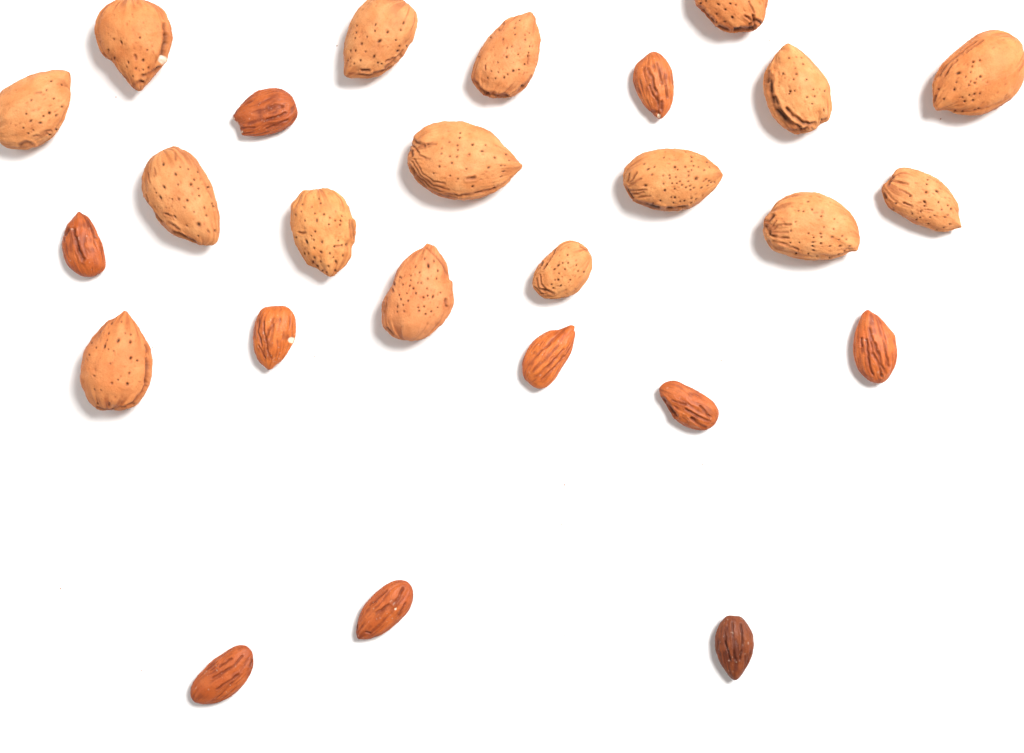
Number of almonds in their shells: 16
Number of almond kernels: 10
